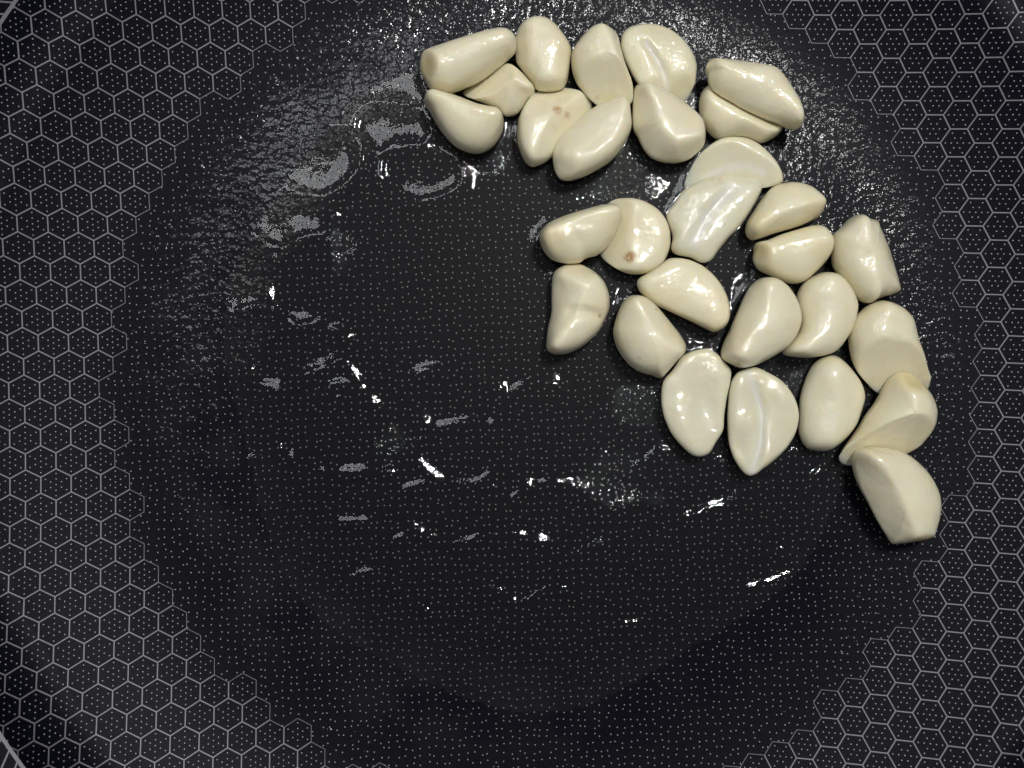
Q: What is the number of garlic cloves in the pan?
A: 29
